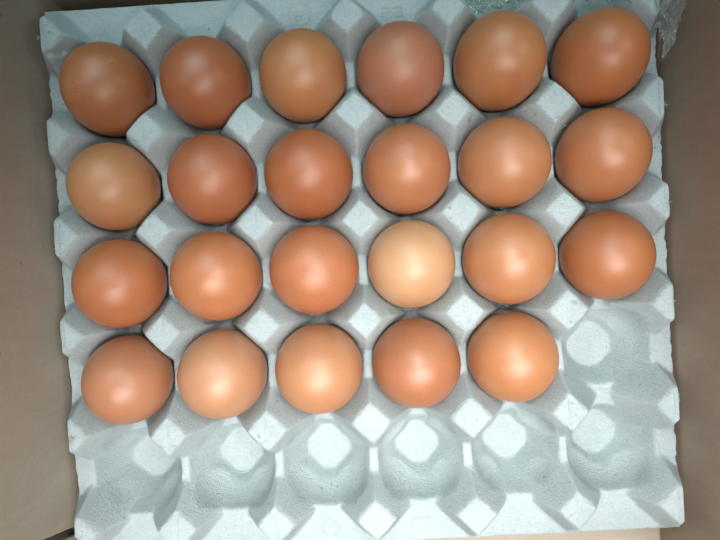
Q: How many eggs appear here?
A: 23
